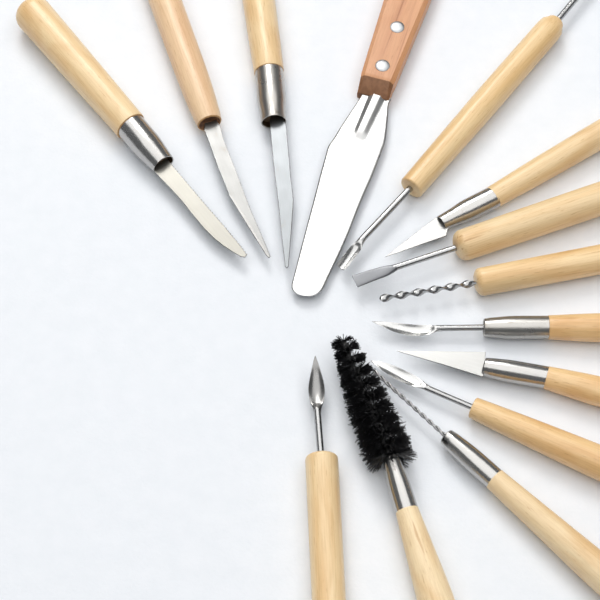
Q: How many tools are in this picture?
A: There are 14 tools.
